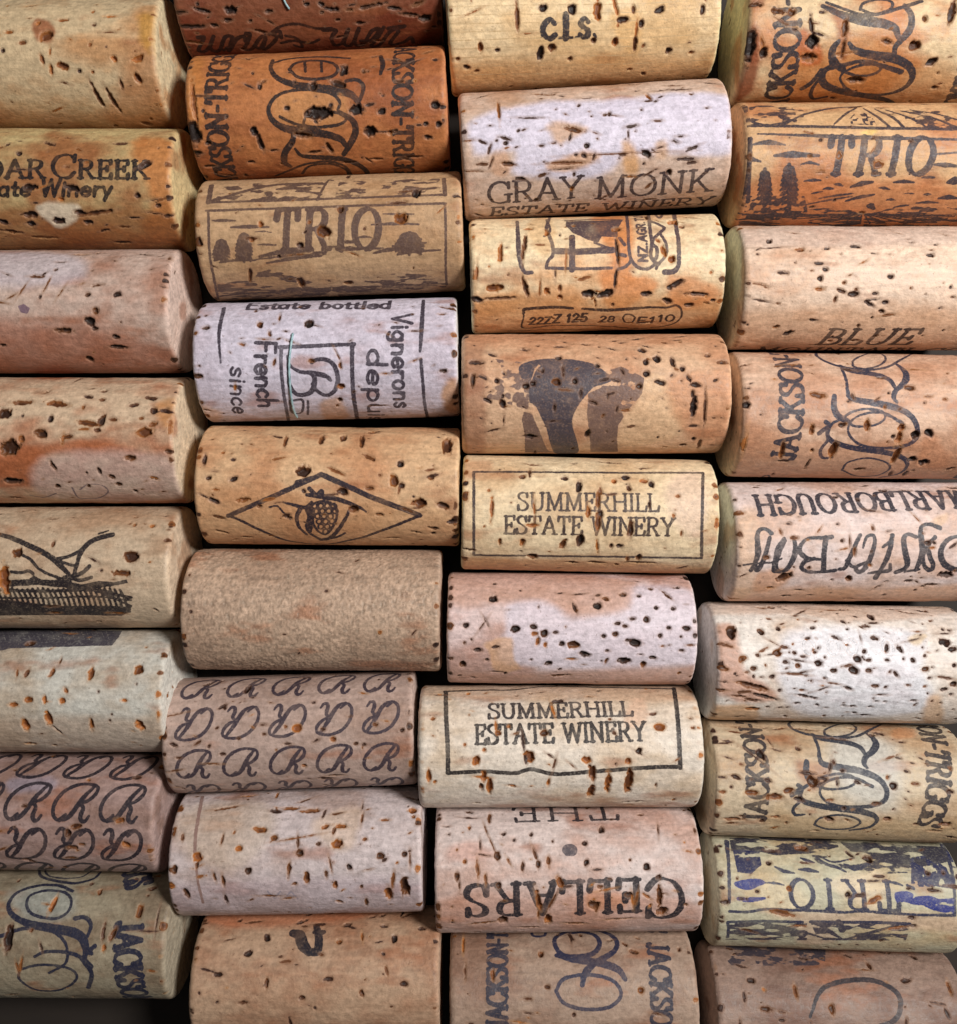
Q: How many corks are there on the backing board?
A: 35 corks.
